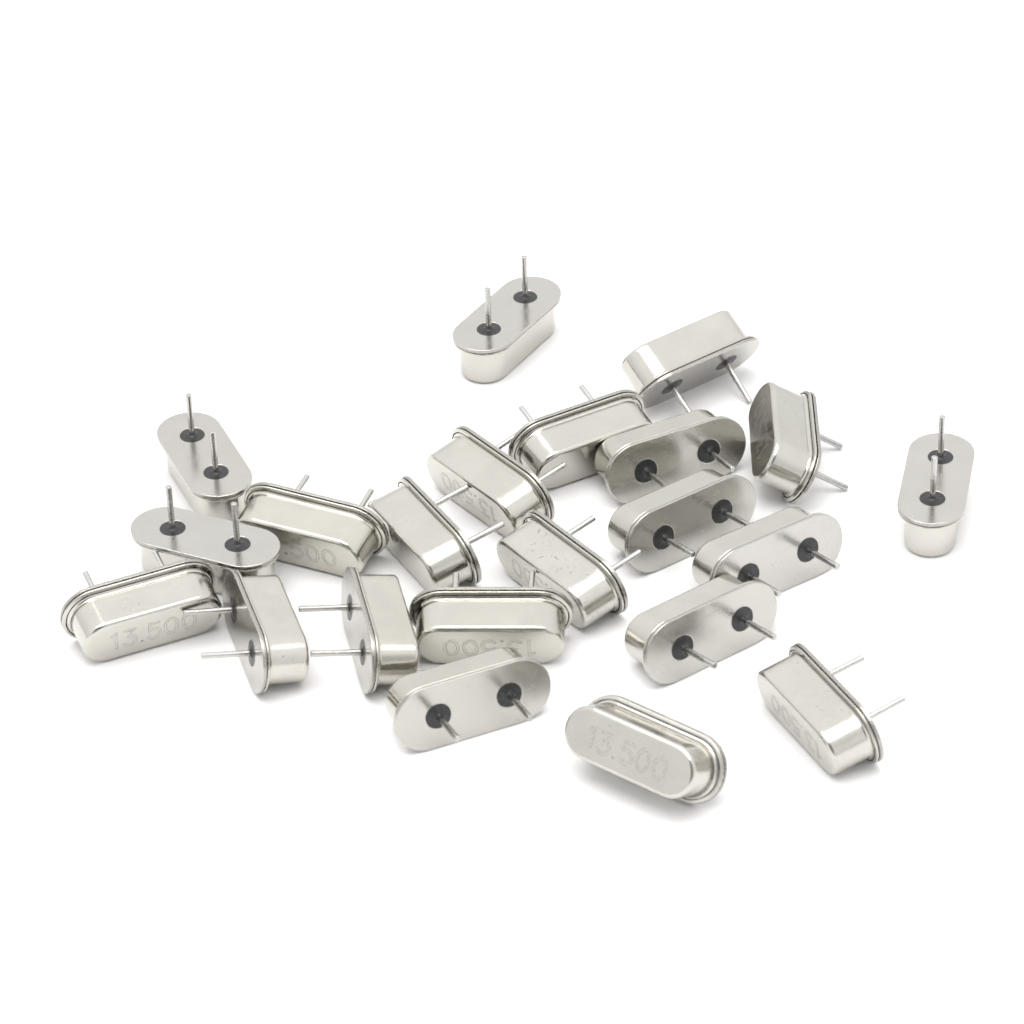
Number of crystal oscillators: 22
